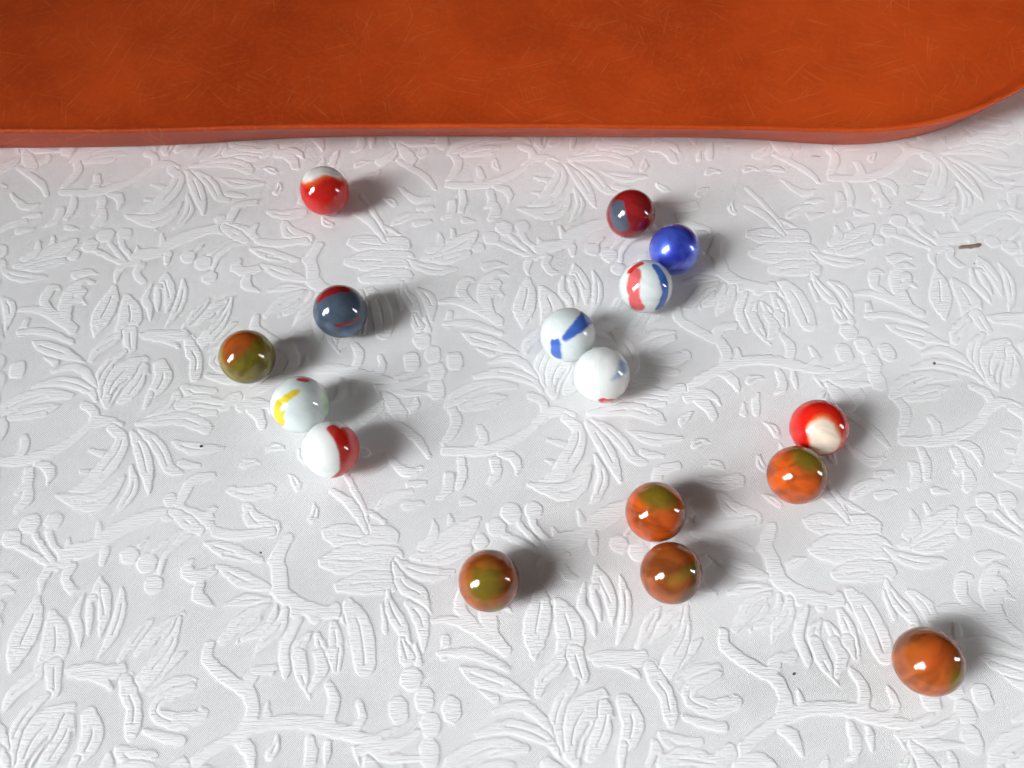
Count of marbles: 16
